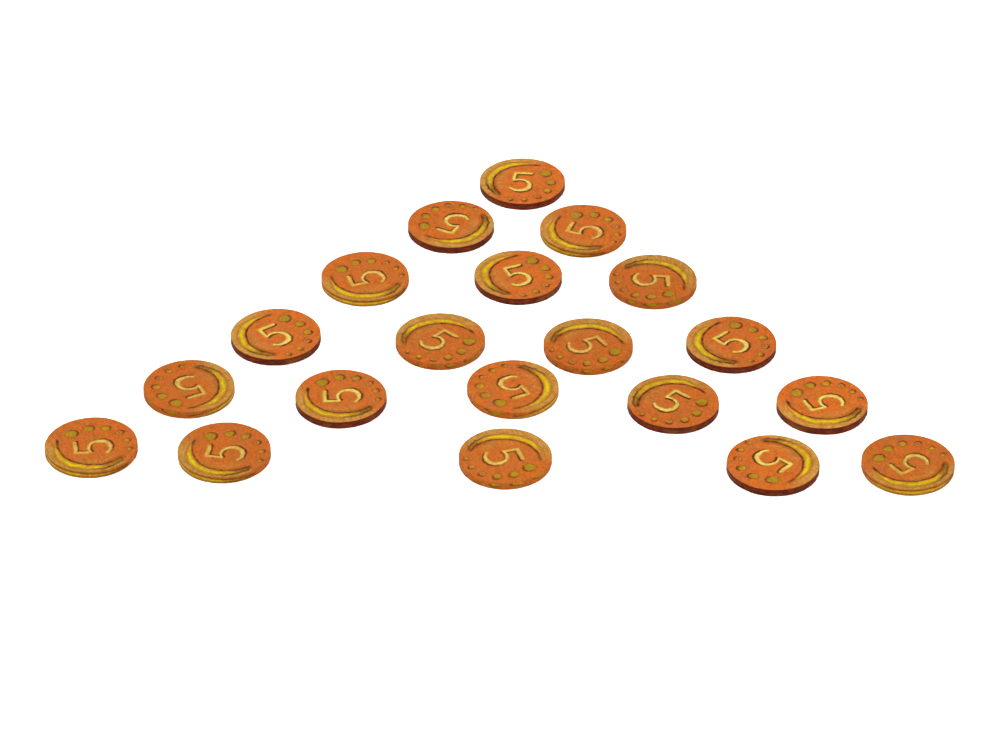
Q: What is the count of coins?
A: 20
